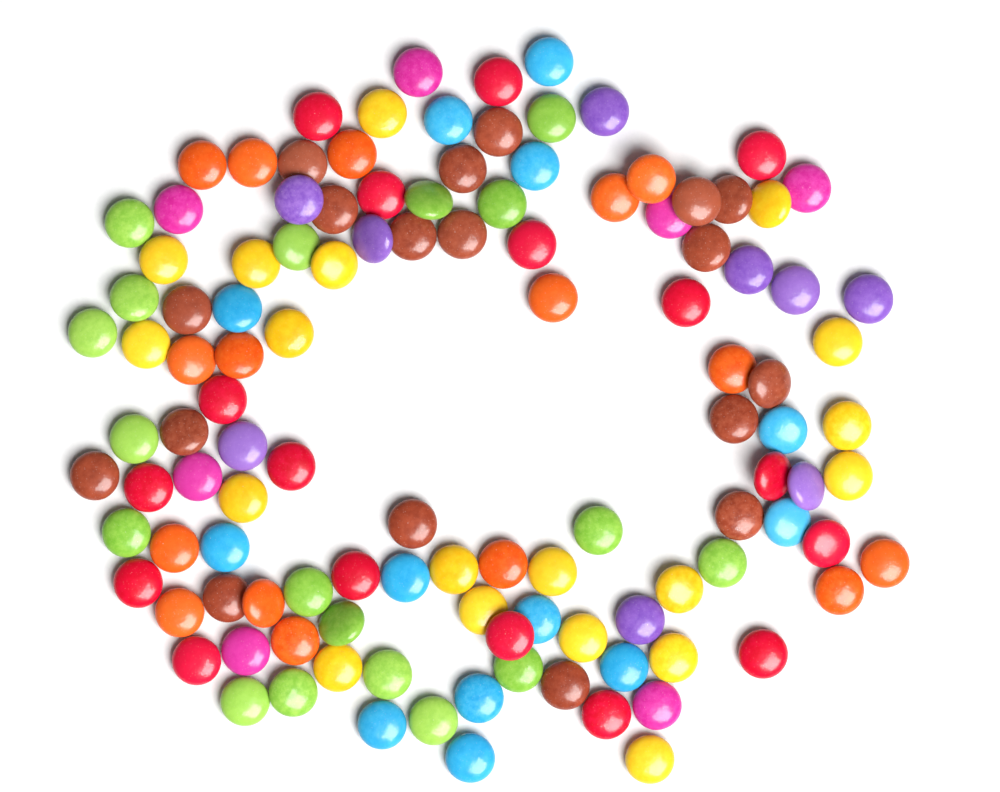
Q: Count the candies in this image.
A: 117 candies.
